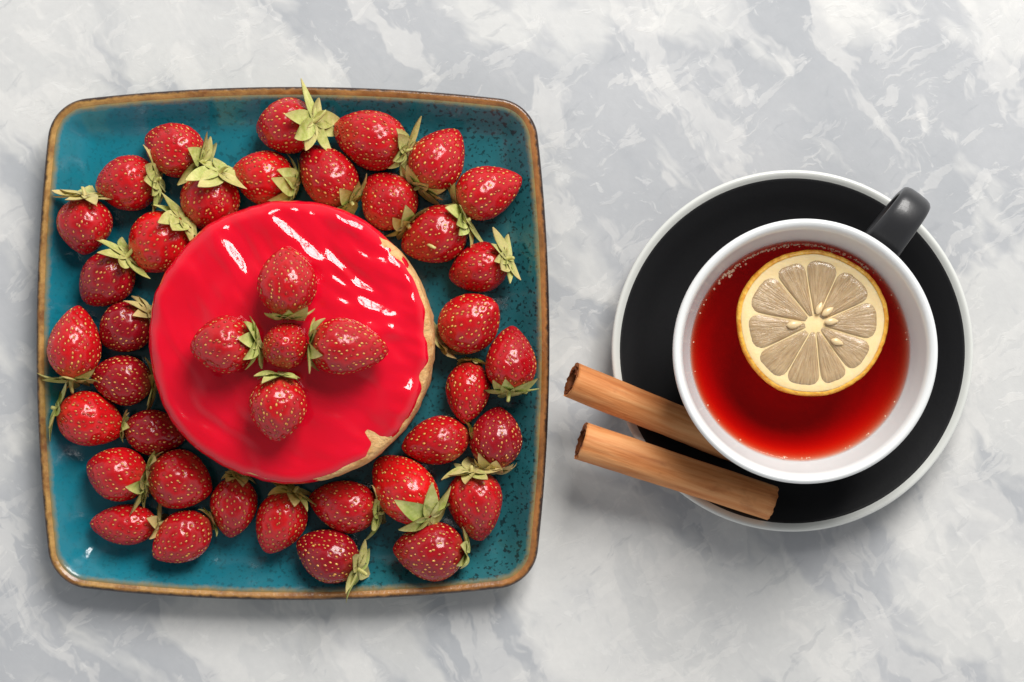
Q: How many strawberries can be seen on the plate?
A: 41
